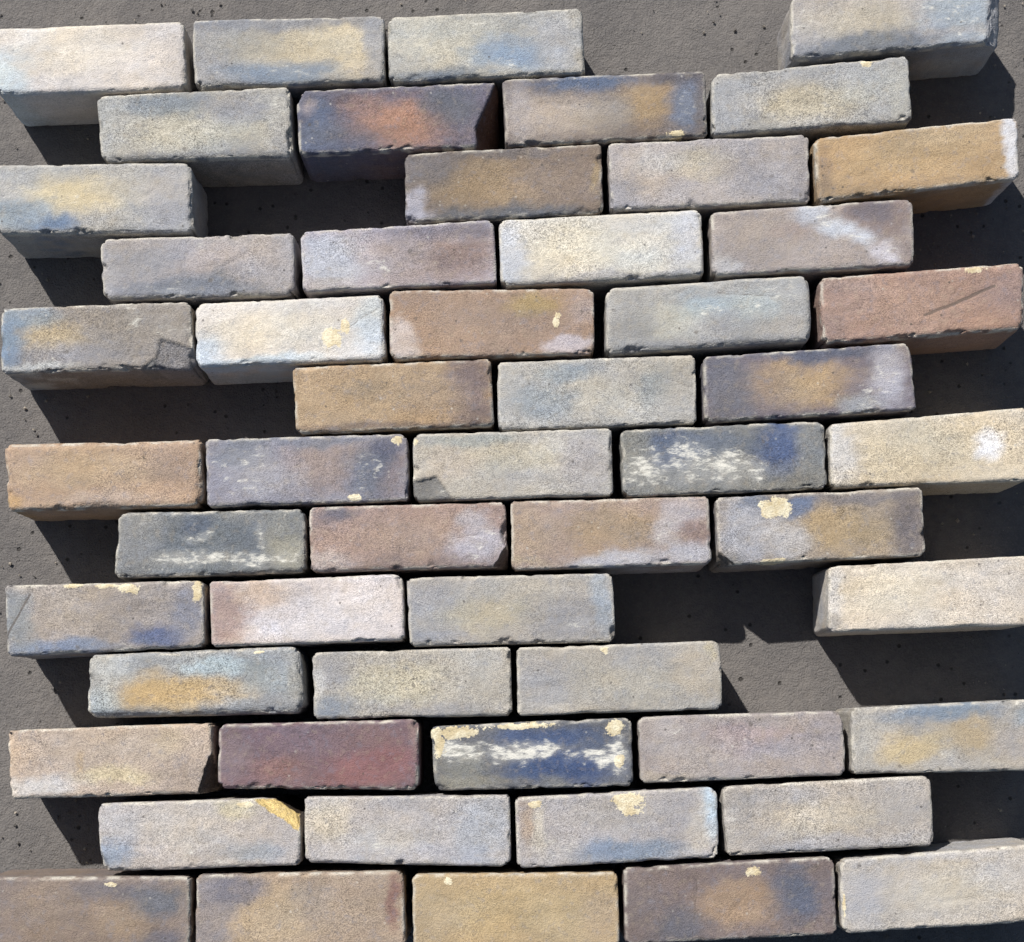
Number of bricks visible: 54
